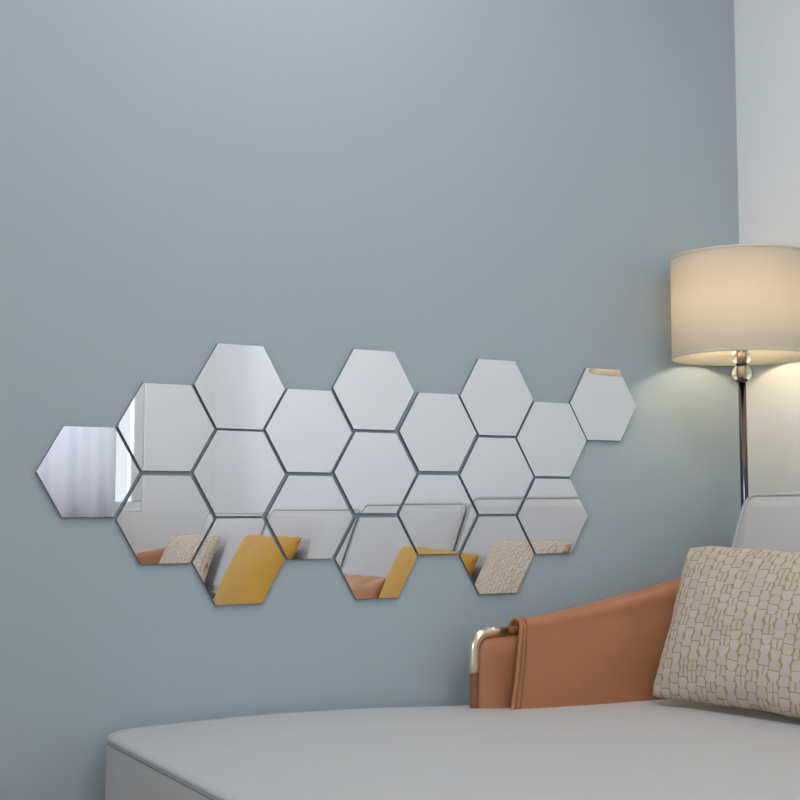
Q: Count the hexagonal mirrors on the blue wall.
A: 19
